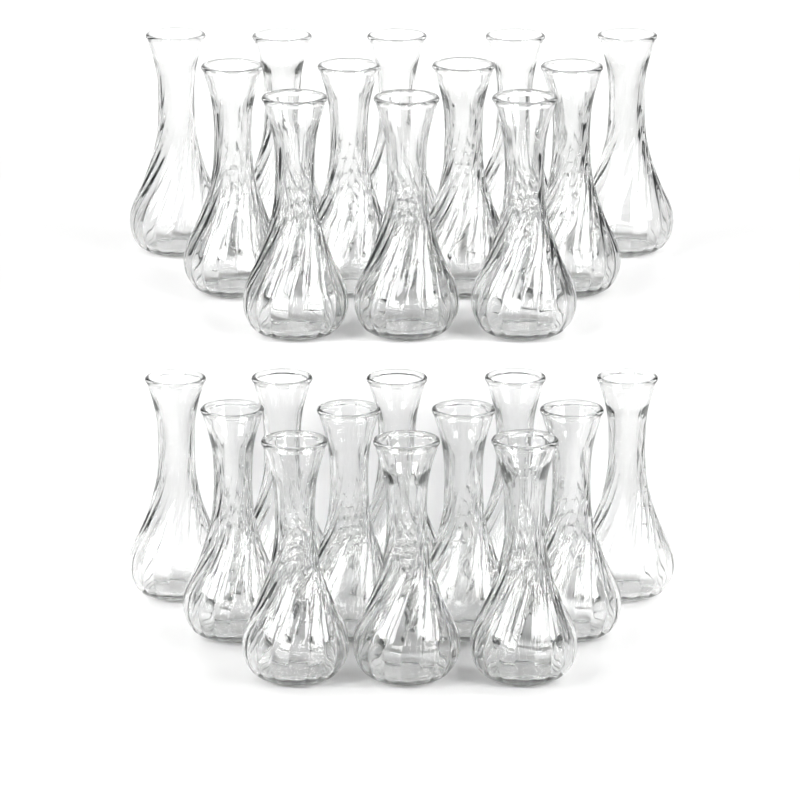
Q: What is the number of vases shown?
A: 24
